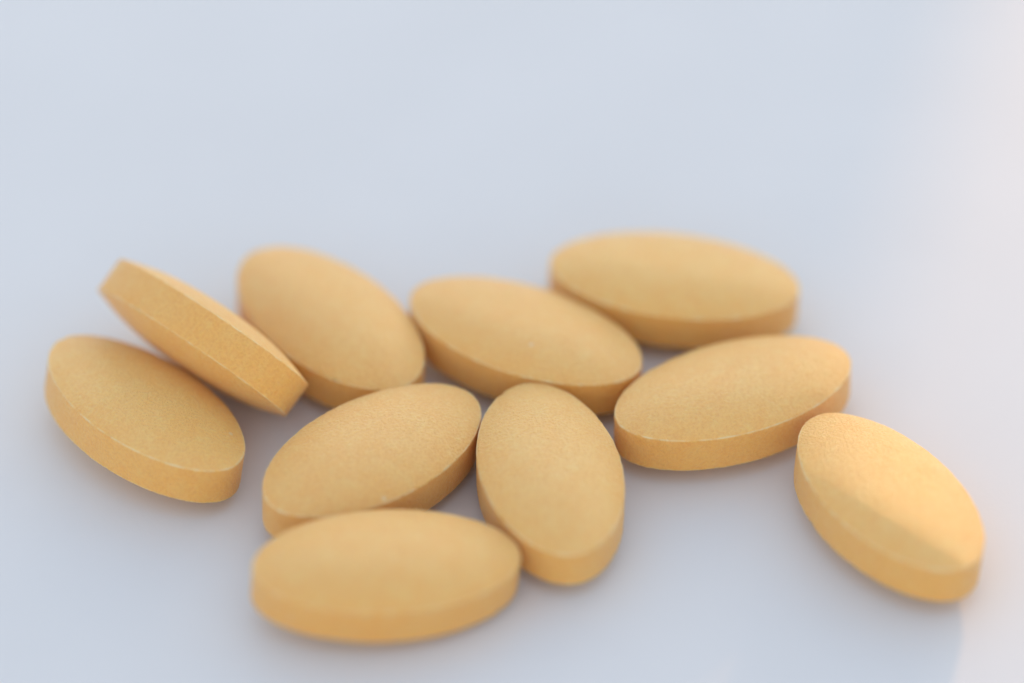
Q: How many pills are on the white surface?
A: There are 10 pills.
